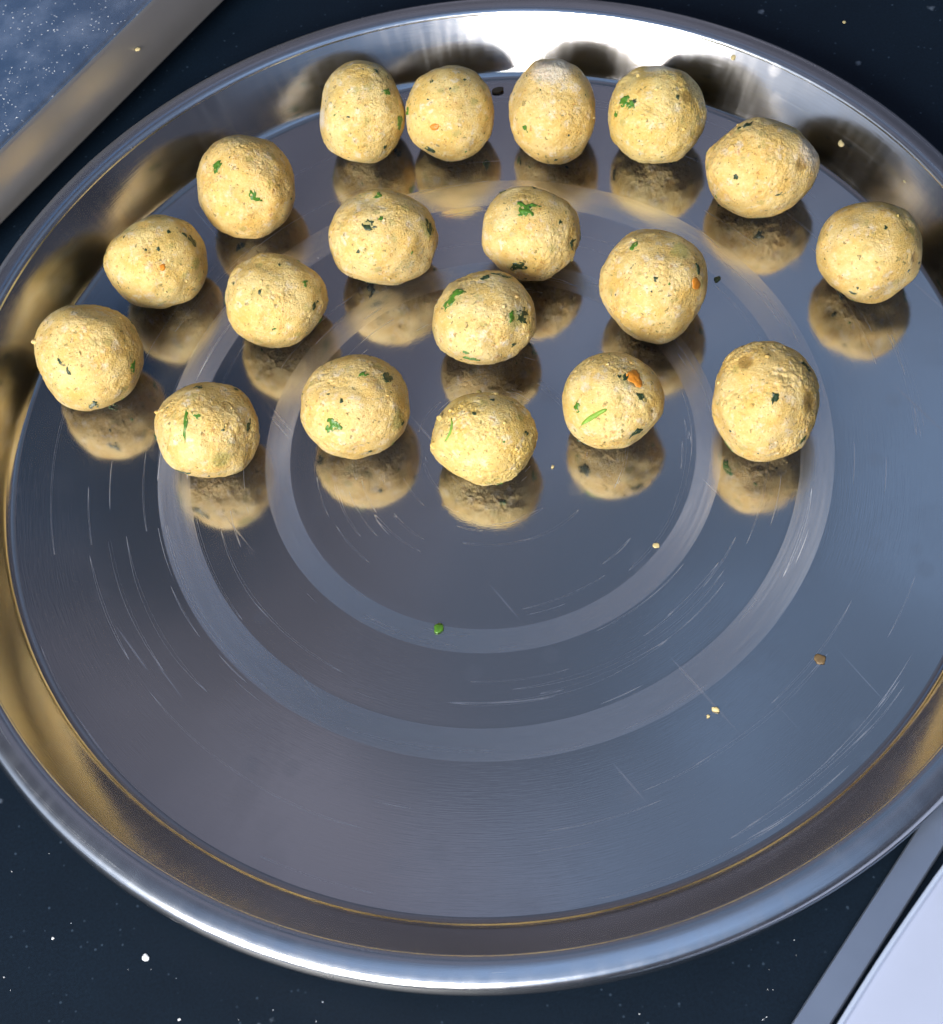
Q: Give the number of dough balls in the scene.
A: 19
